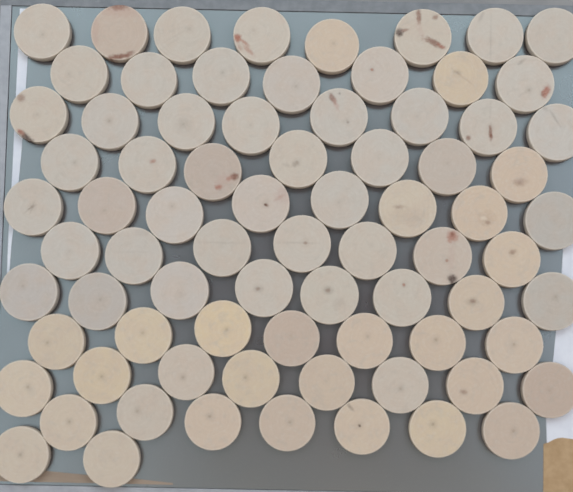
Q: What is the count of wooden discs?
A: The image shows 77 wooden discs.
